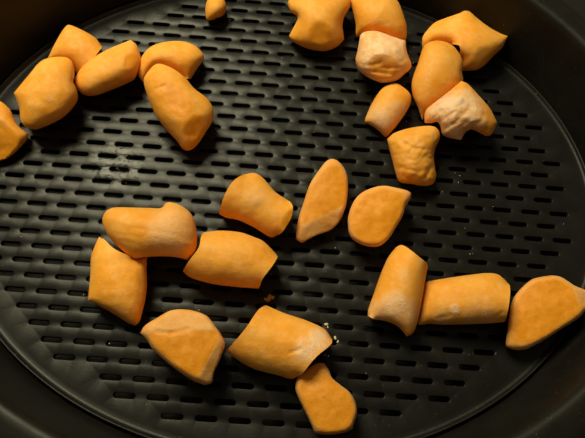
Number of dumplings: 27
